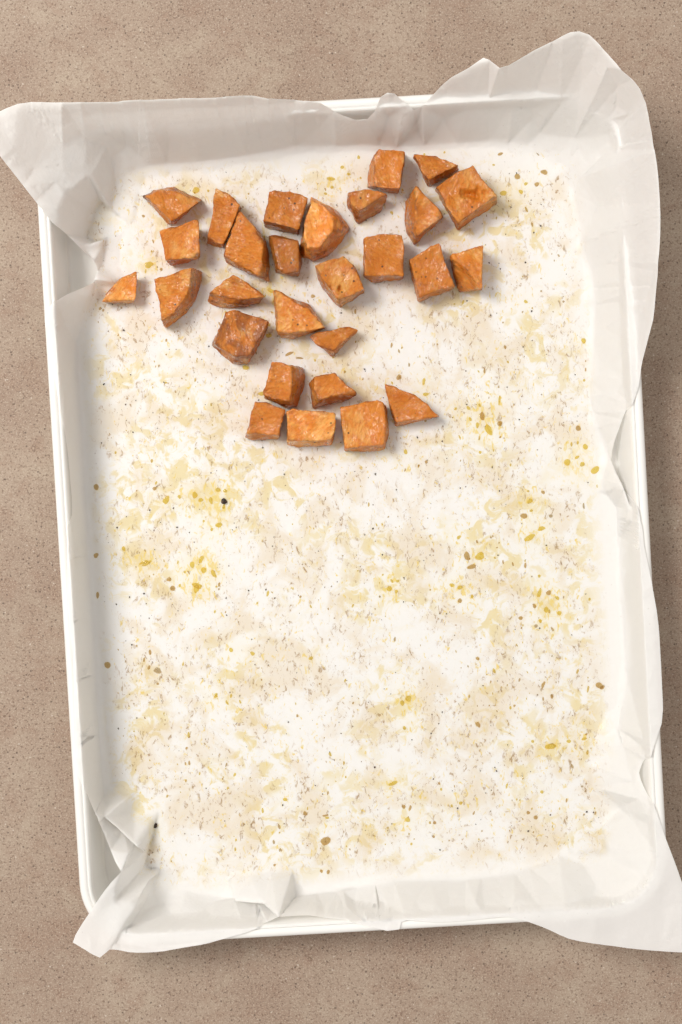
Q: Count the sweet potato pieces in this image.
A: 28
